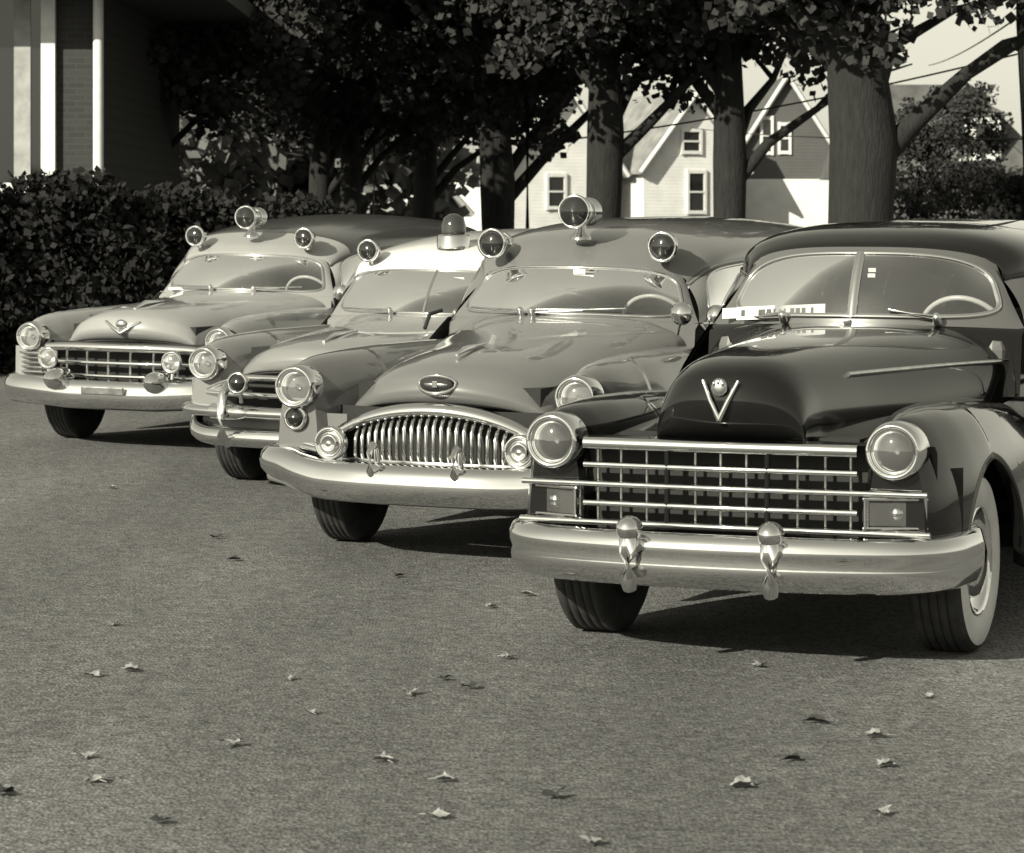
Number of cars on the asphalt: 4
